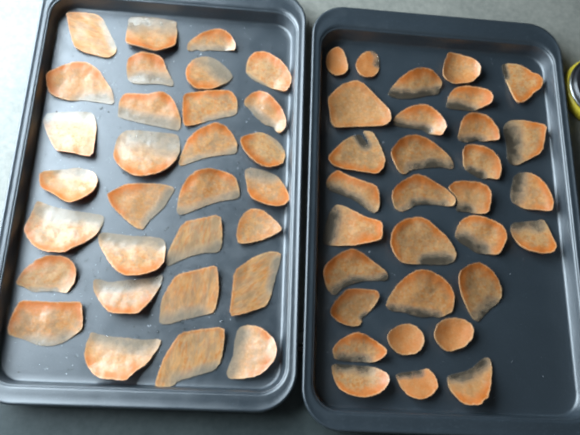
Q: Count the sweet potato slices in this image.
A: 61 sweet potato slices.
